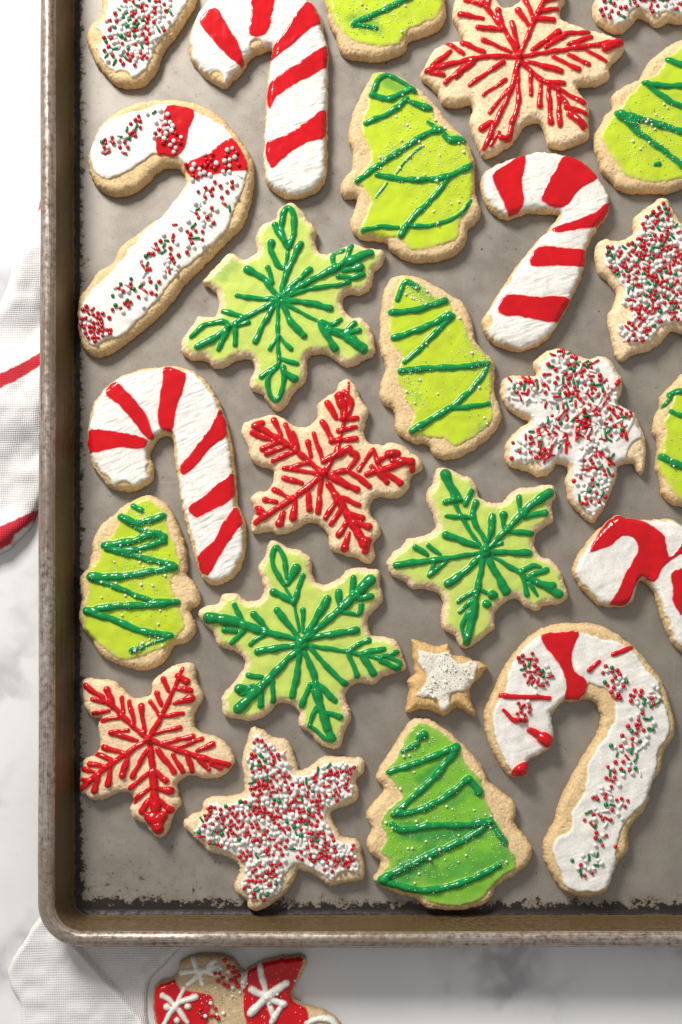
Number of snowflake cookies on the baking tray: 10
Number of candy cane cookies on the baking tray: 7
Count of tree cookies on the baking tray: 7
